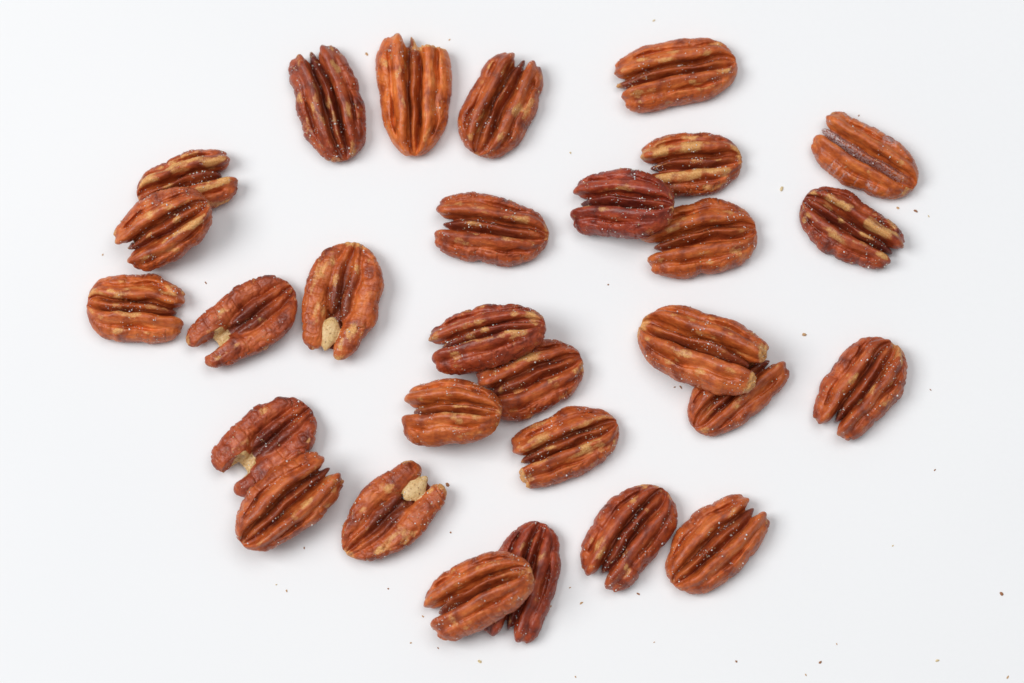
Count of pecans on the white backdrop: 29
